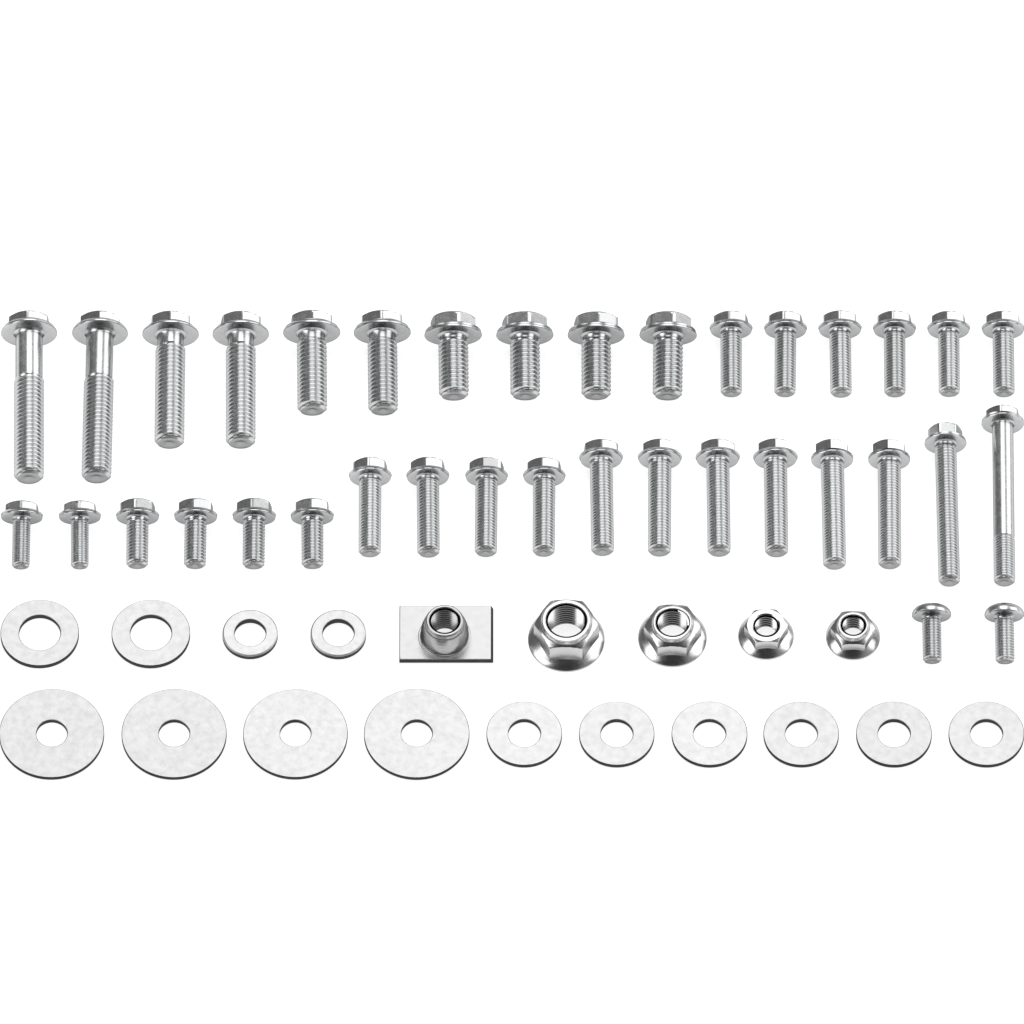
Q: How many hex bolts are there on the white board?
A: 34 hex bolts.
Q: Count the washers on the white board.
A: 14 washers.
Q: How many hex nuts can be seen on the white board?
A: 4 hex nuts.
